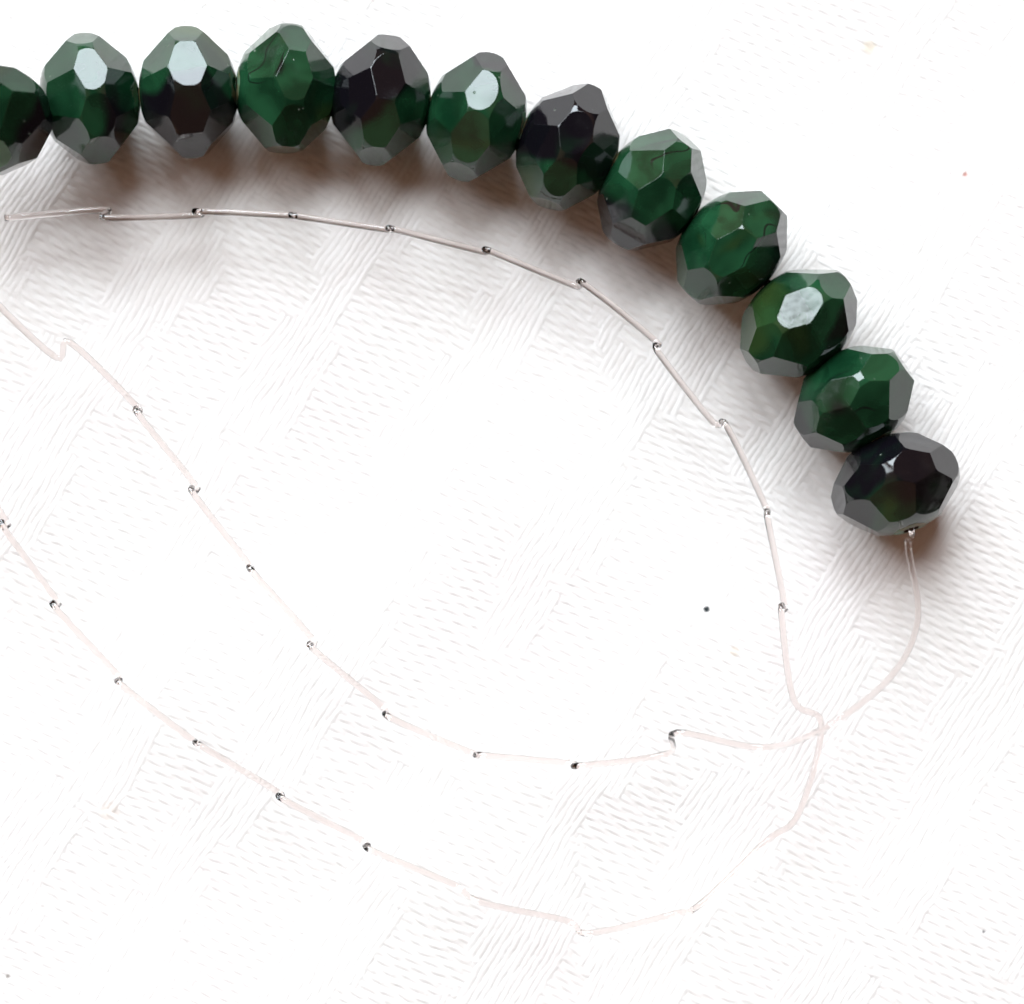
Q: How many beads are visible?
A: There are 12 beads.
